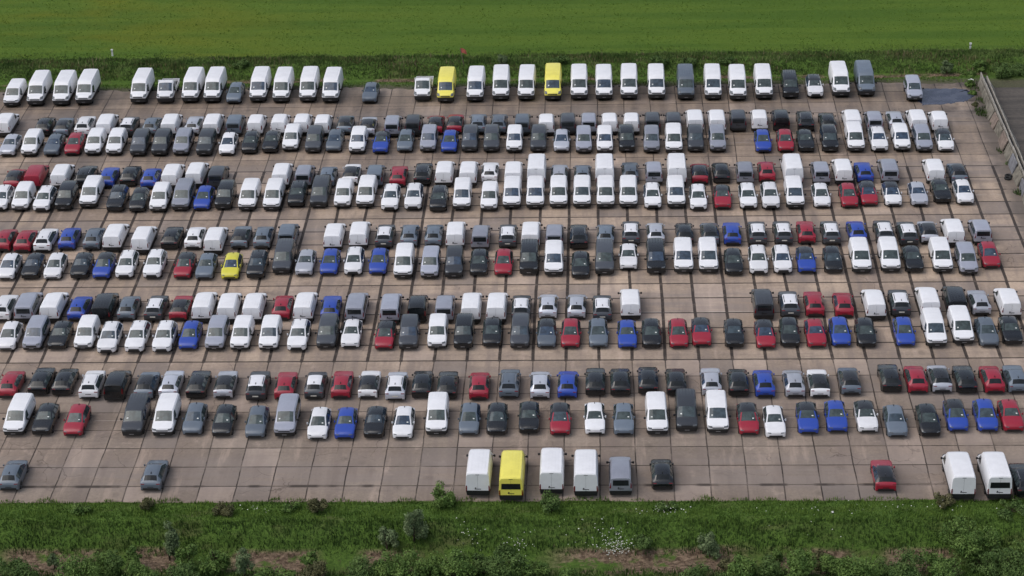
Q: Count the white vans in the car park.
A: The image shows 121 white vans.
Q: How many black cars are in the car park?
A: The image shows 53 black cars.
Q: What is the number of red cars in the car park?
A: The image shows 38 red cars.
